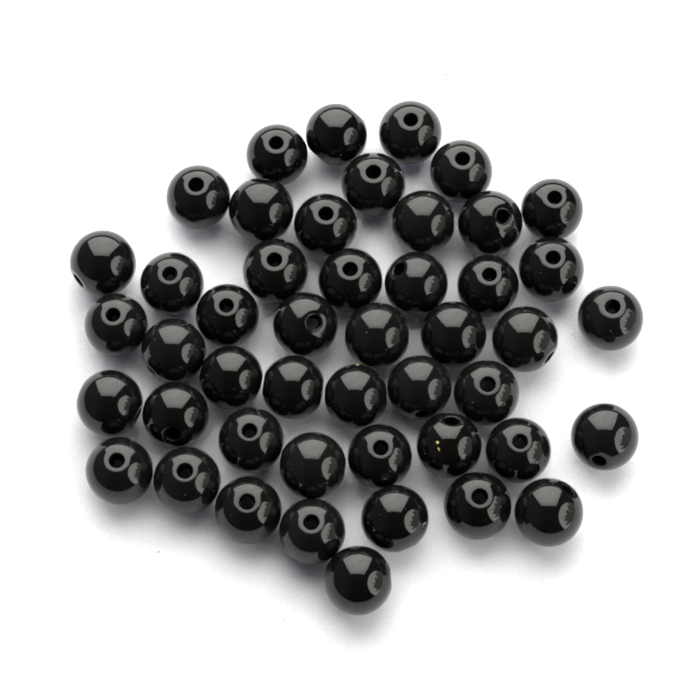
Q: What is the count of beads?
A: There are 47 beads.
